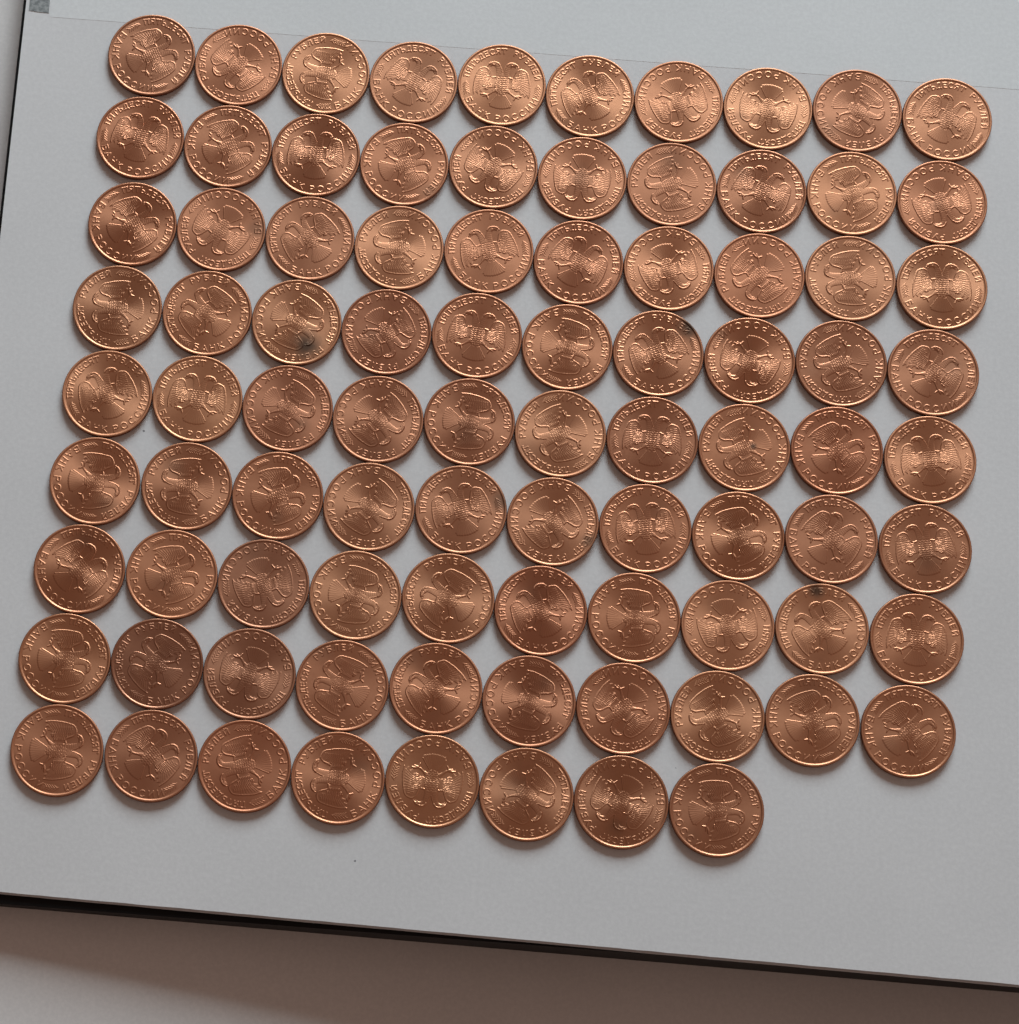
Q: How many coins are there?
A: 88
